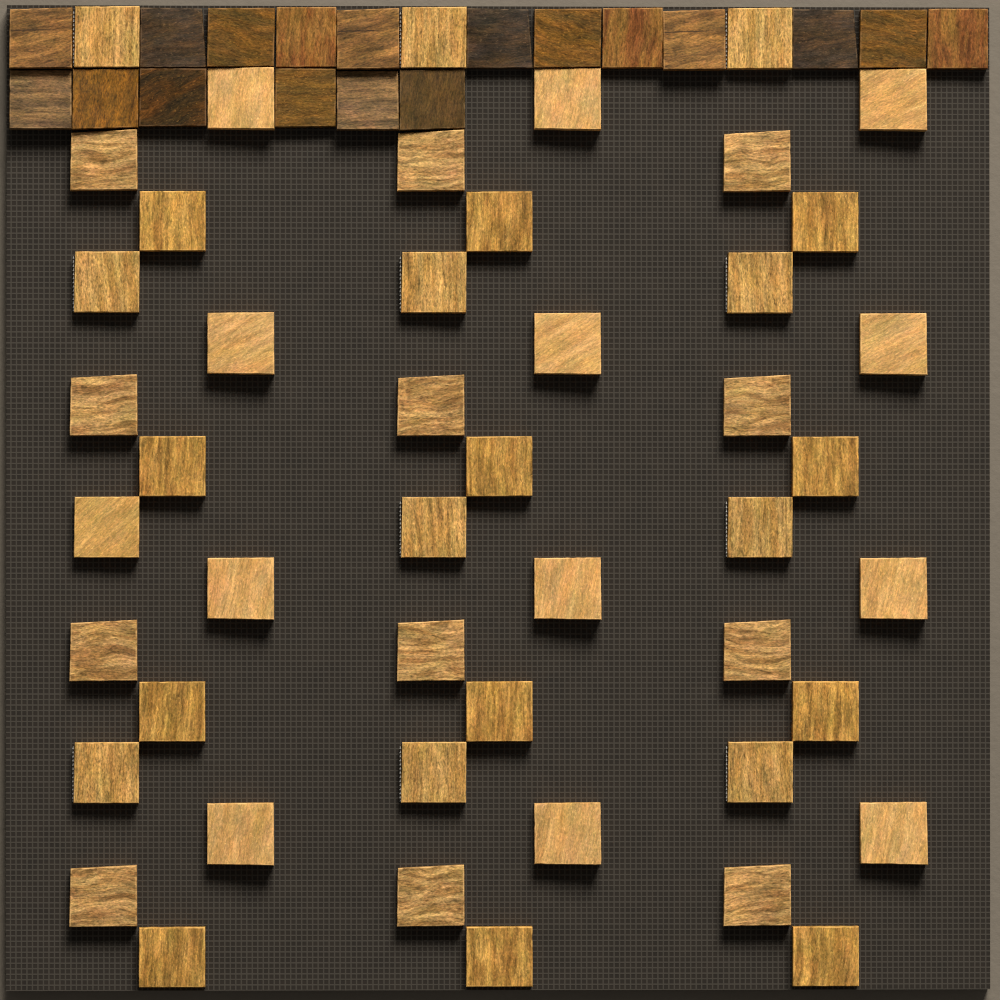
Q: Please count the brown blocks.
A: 18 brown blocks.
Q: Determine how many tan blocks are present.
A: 48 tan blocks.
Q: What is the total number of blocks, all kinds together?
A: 66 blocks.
